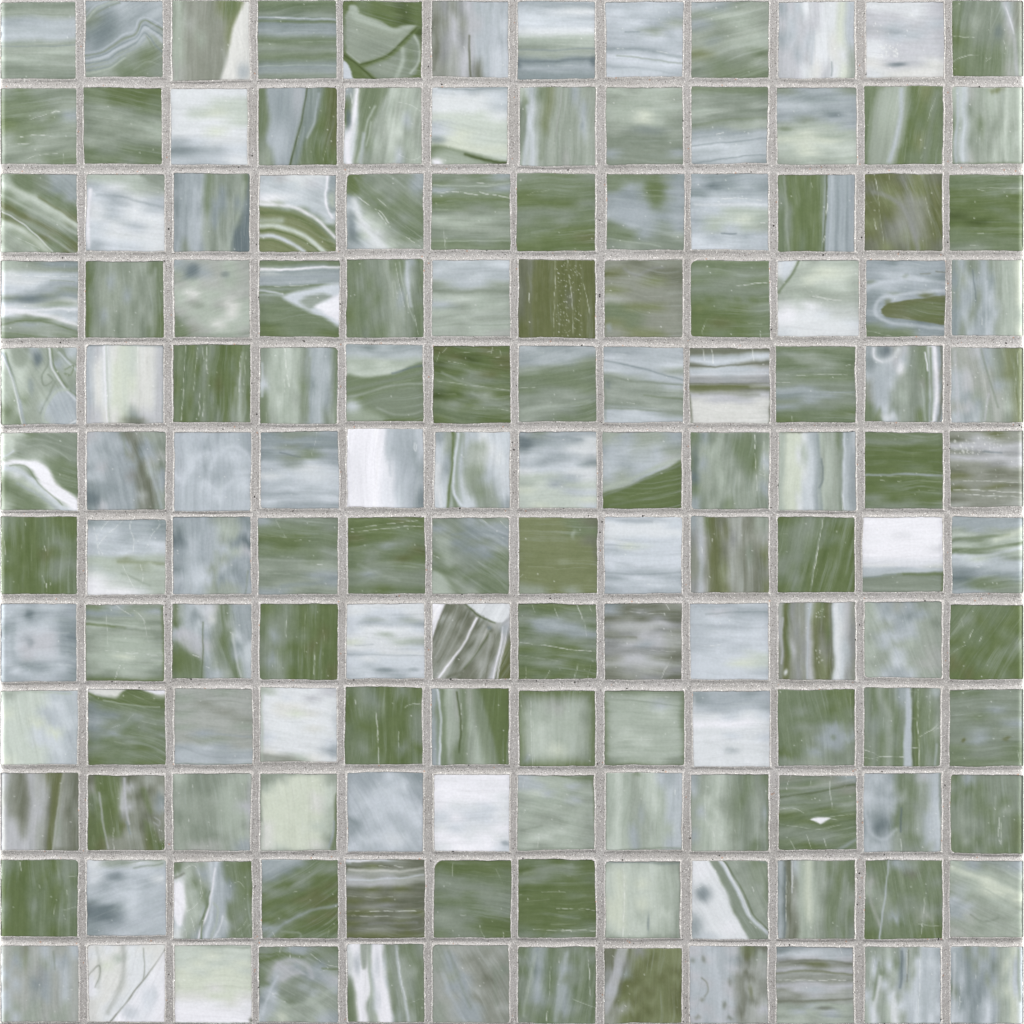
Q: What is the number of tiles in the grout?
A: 144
